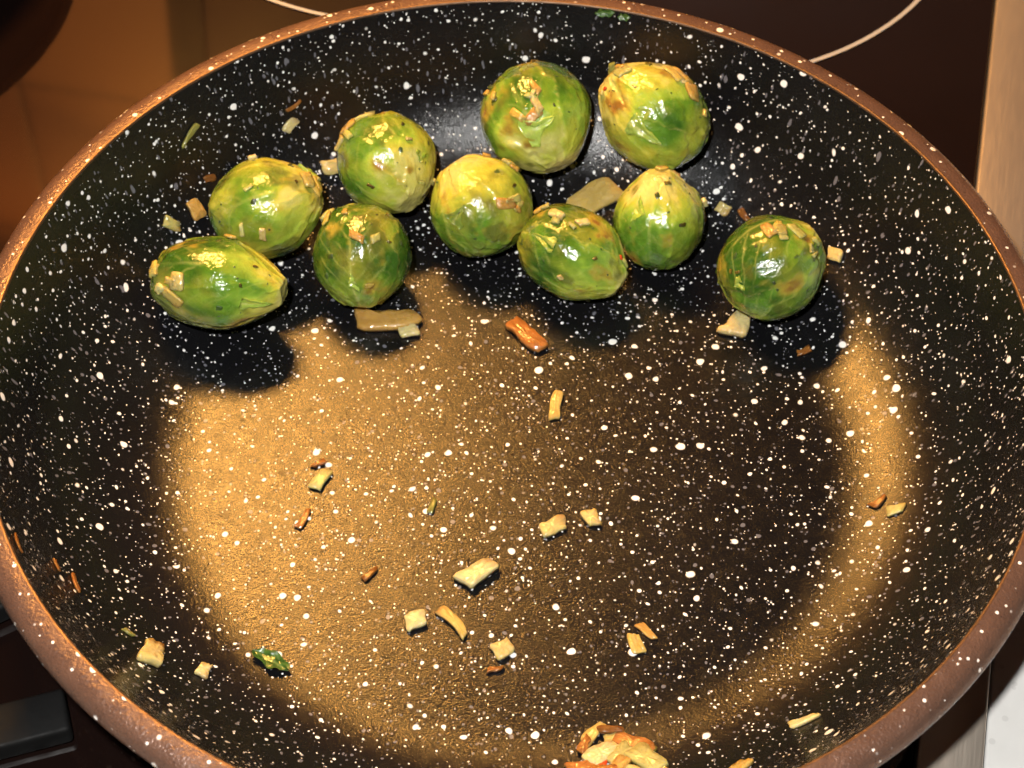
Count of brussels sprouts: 10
